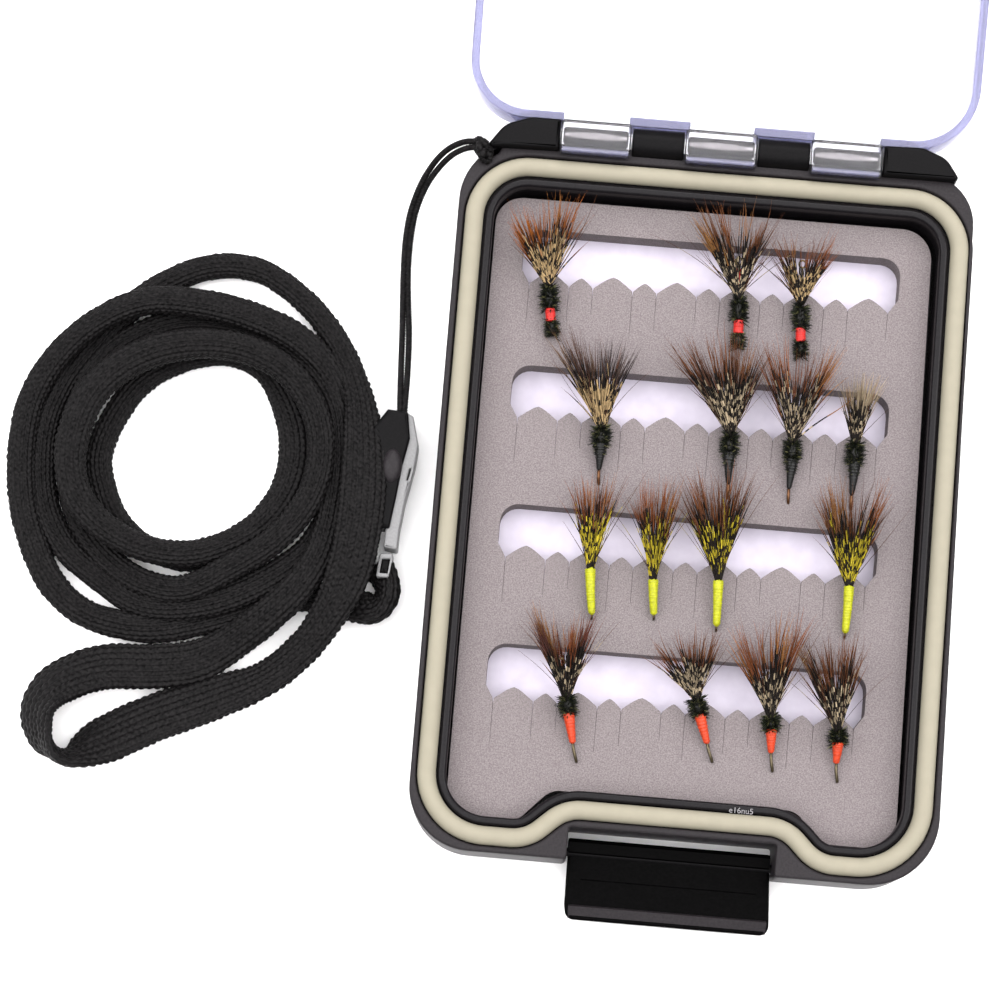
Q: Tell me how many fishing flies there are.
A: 15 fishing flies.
